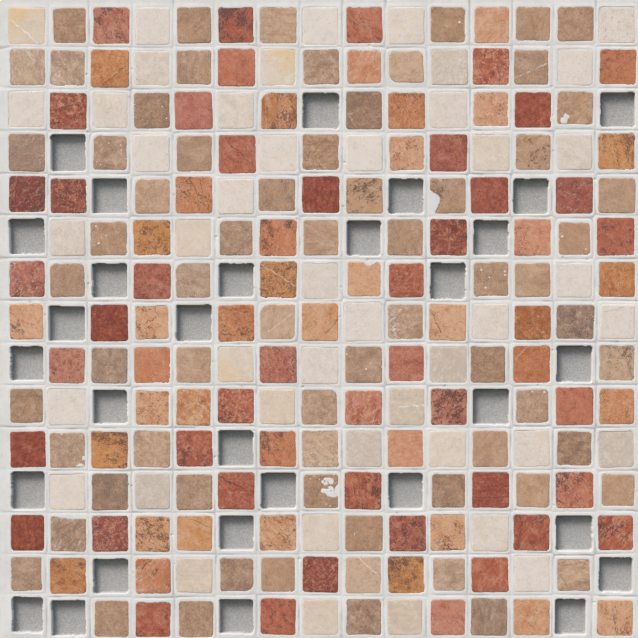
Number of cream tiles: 44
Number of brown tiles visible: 68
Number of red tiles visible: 44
